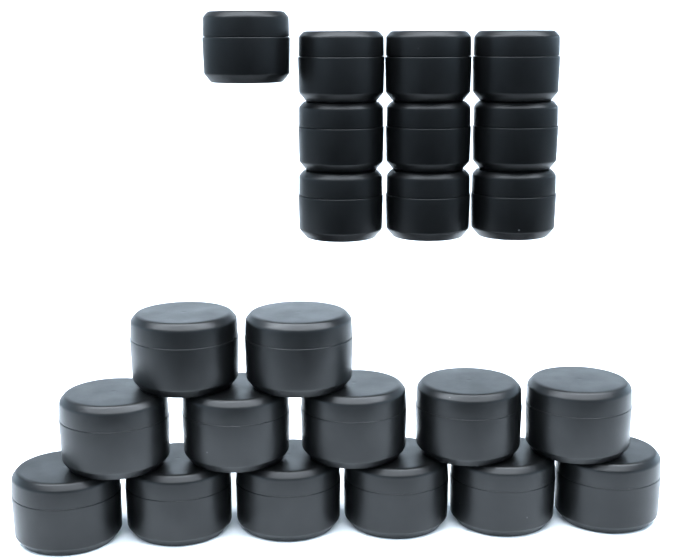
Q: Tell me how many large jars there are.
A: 13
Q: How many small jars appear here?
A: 10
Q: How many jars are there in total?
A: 23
